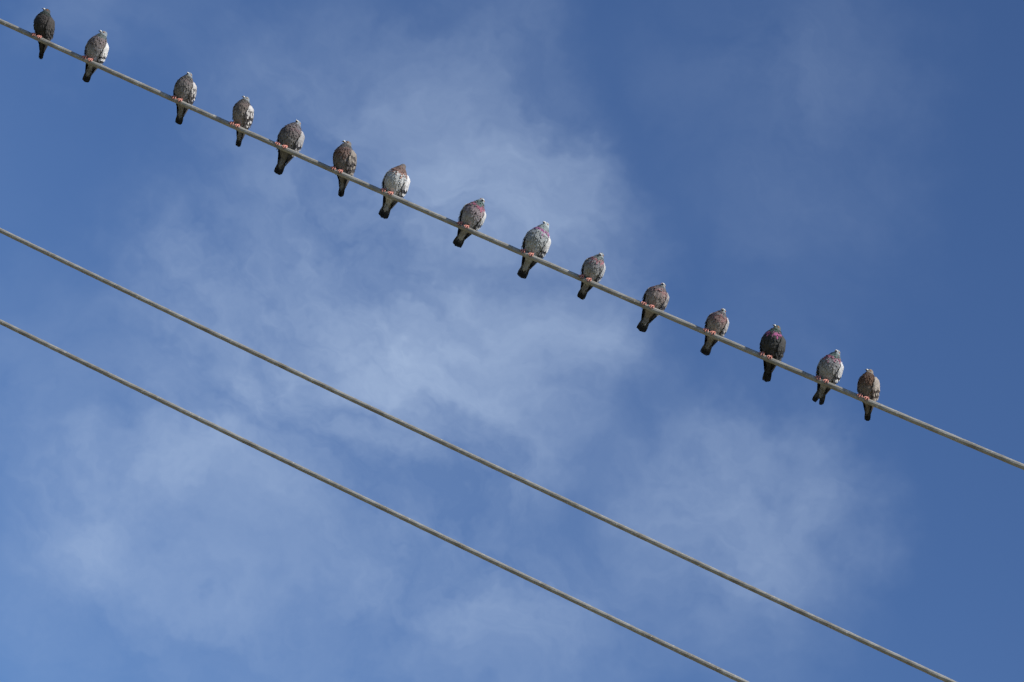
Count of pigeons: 15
